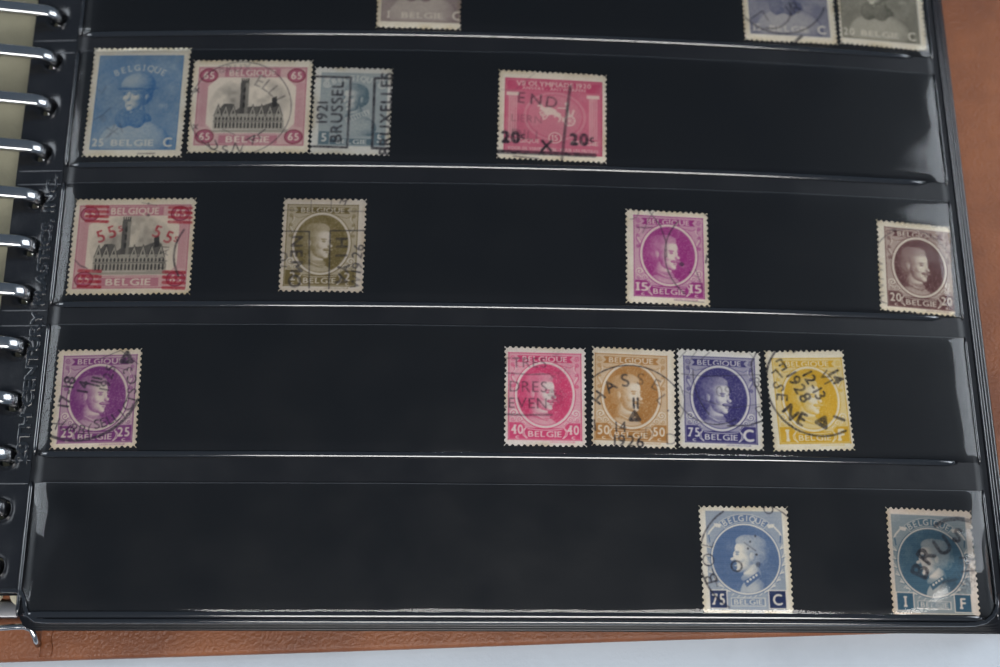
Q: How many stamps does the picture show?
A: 18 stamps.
